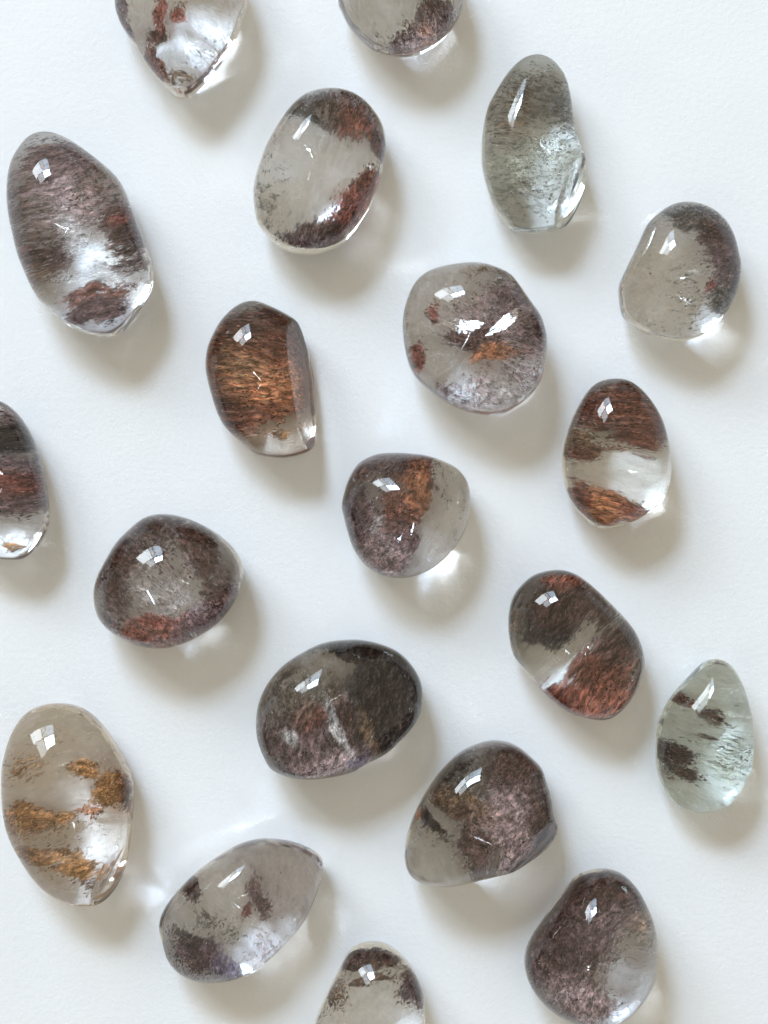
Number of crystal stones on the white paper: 20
